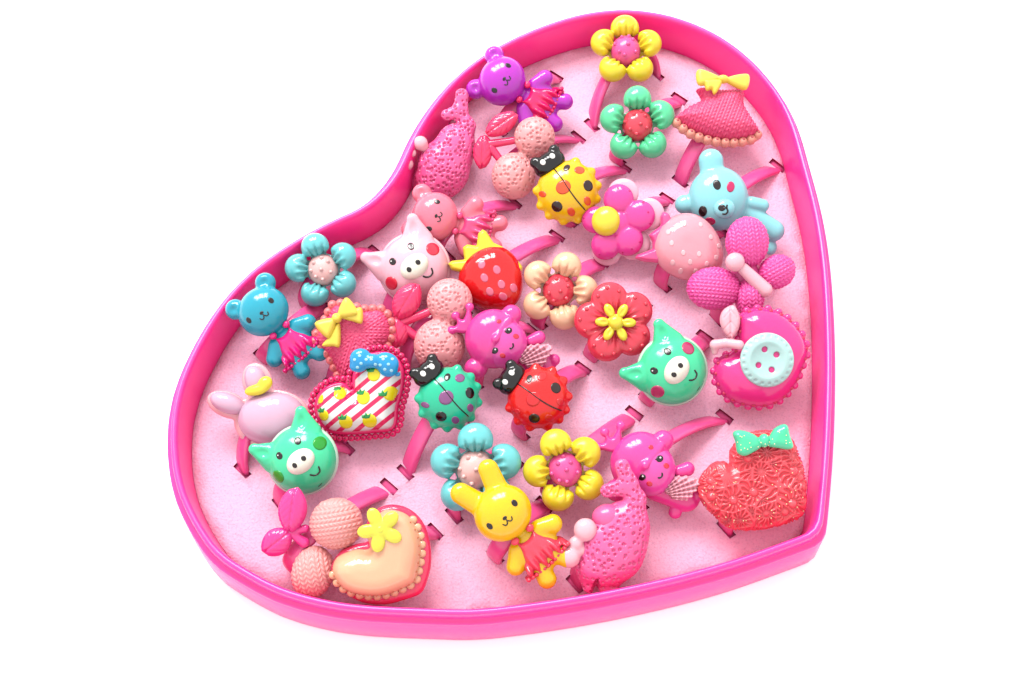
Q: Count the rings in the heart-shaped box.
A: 36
